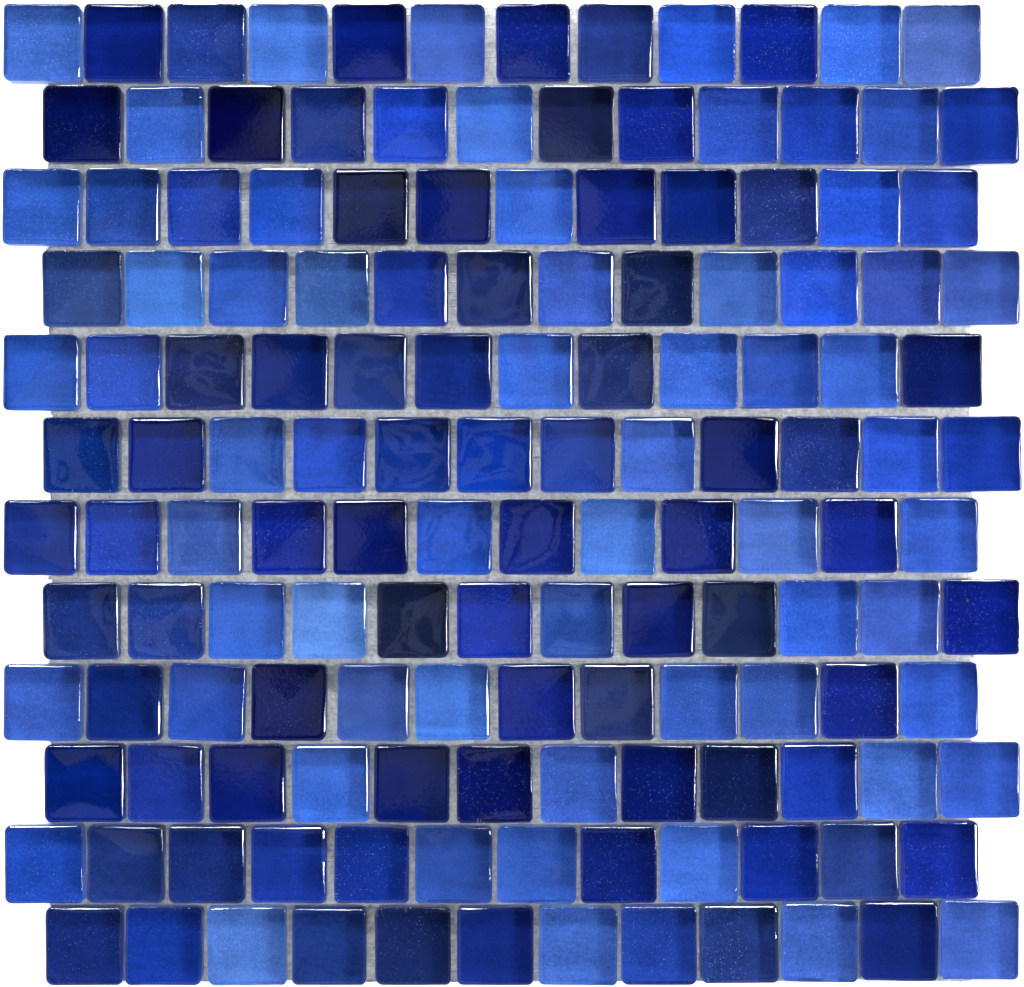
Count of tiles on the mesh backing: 144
